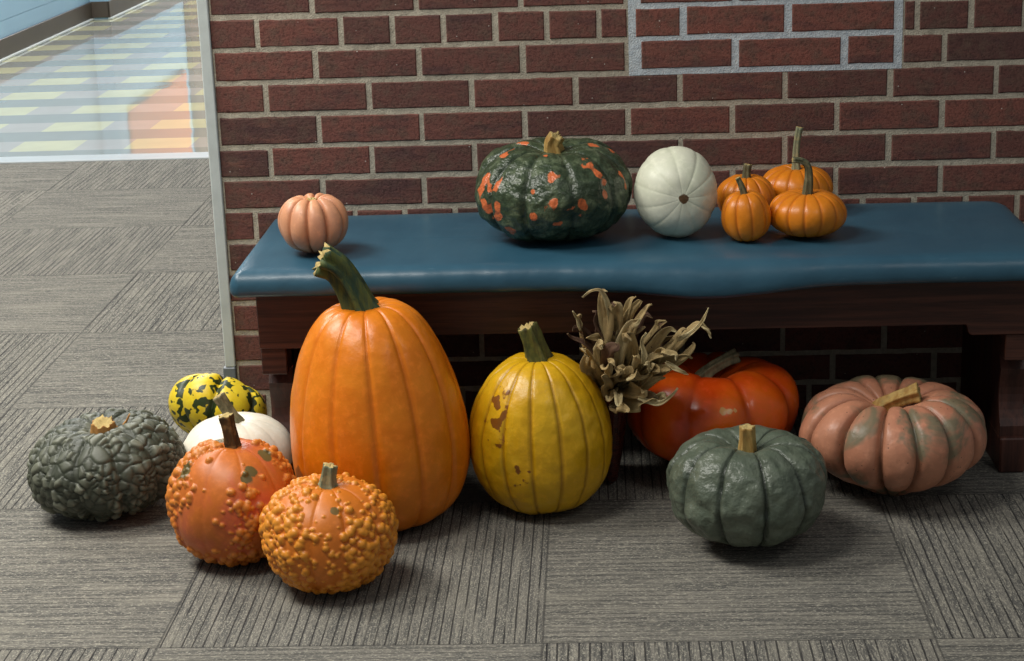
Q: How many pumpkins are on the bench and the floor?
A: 17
